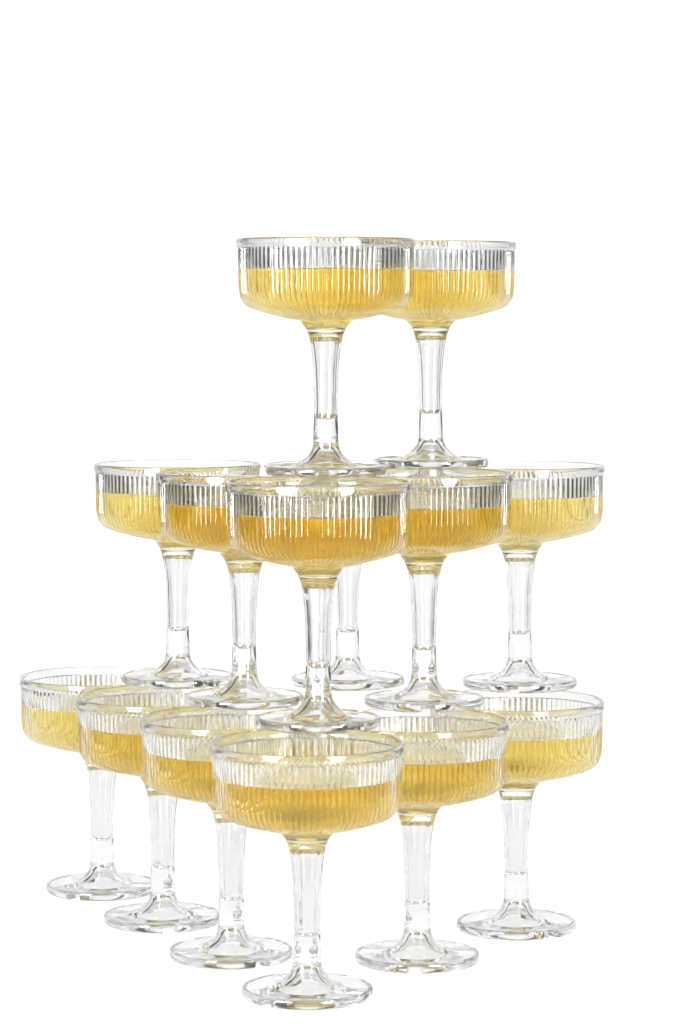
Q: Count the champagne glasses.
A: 14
